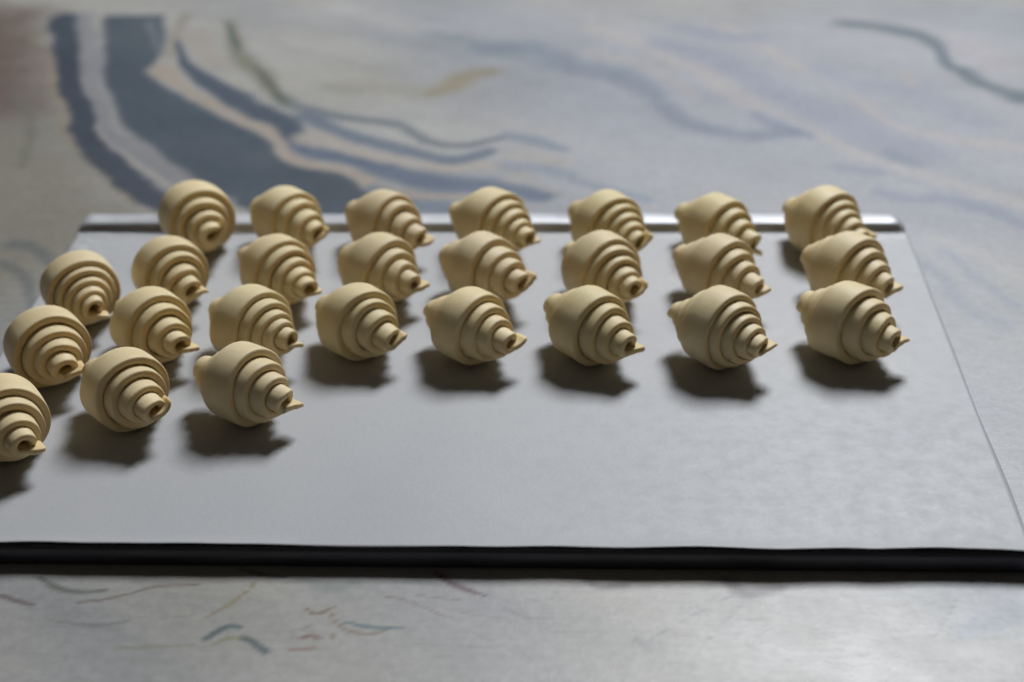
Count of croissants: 26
